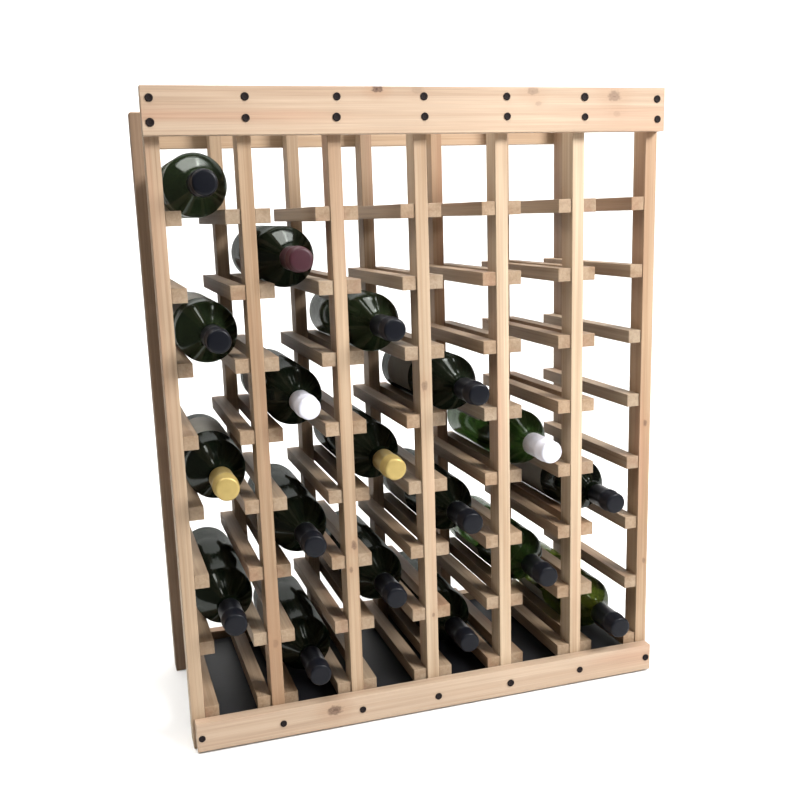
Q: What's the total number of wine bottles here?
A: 18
